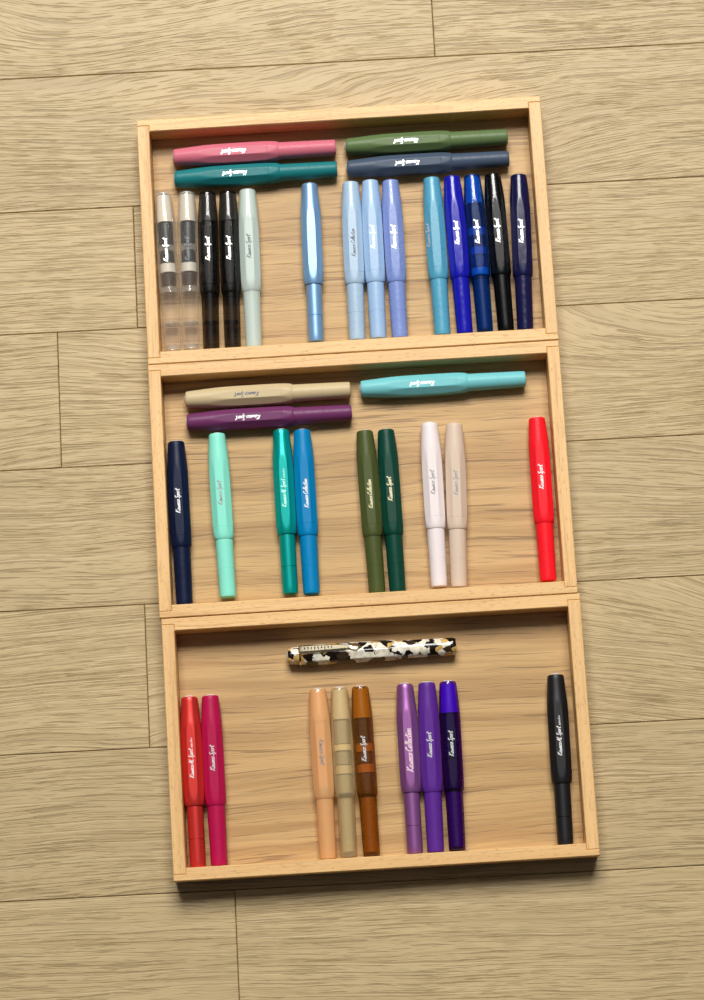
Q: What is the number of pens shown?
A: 40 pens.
